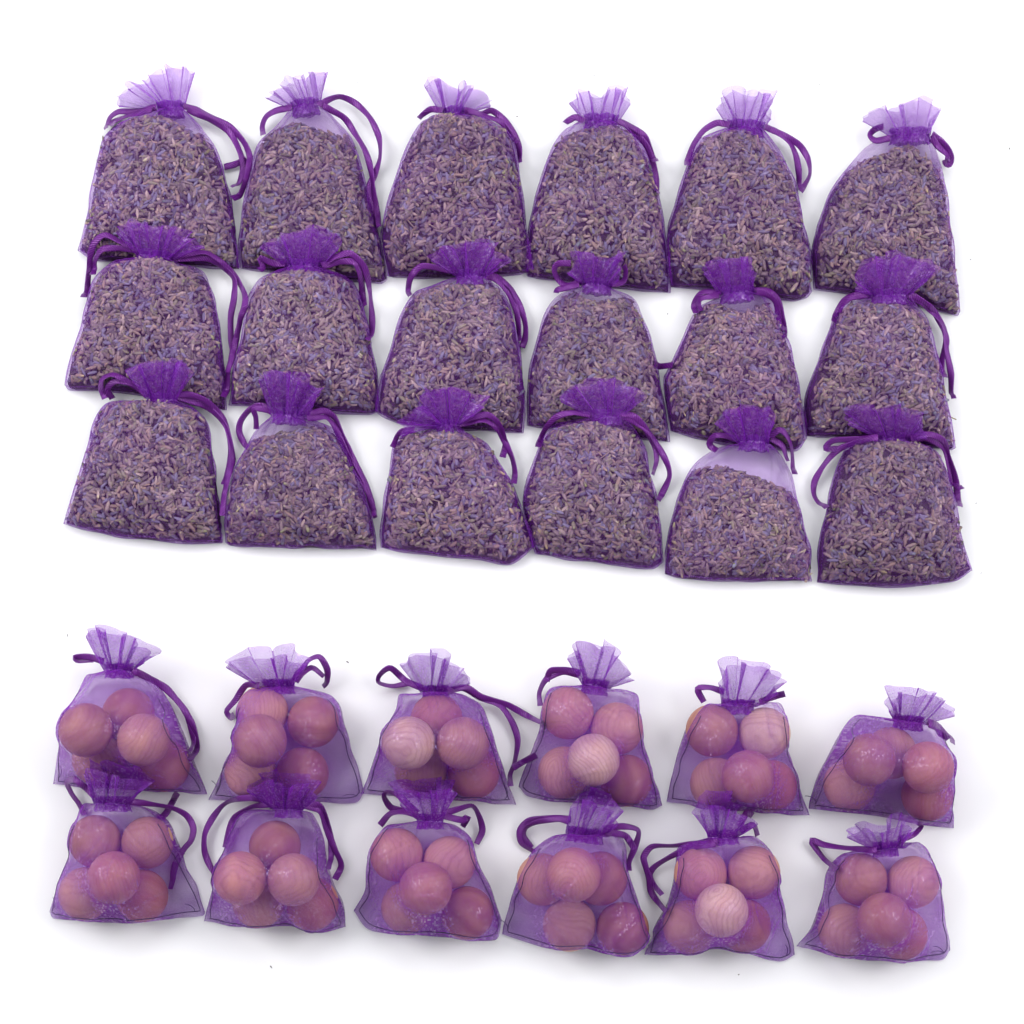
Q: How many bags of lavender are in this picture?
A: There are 18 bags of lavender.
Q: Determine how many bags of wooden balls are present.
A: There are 12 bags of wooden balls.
